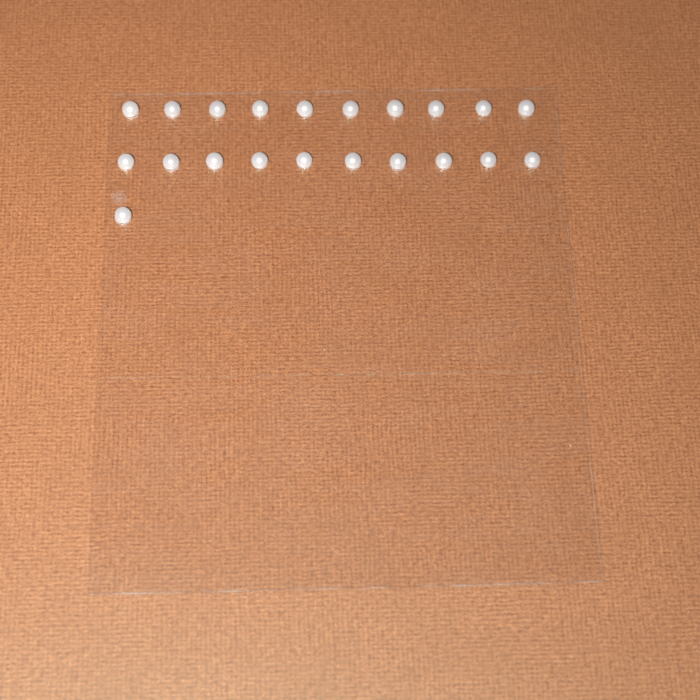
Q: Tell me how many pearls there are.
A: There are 21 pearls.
